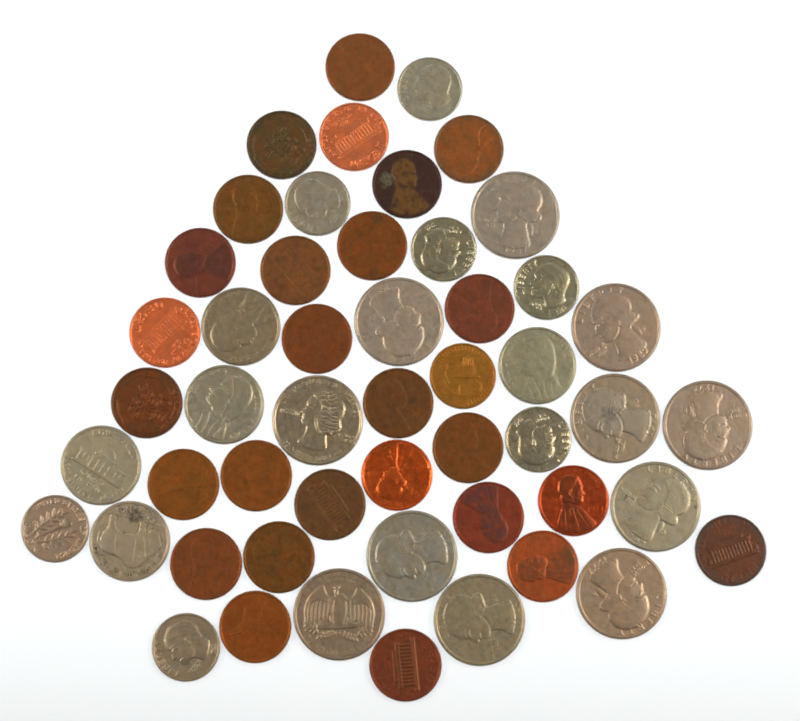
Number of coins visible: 51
